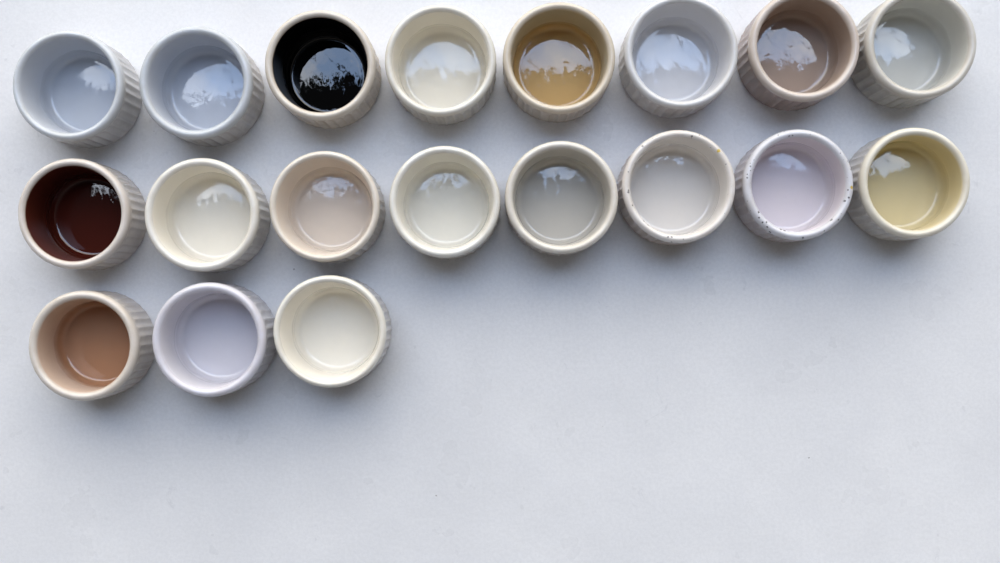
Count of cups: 19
